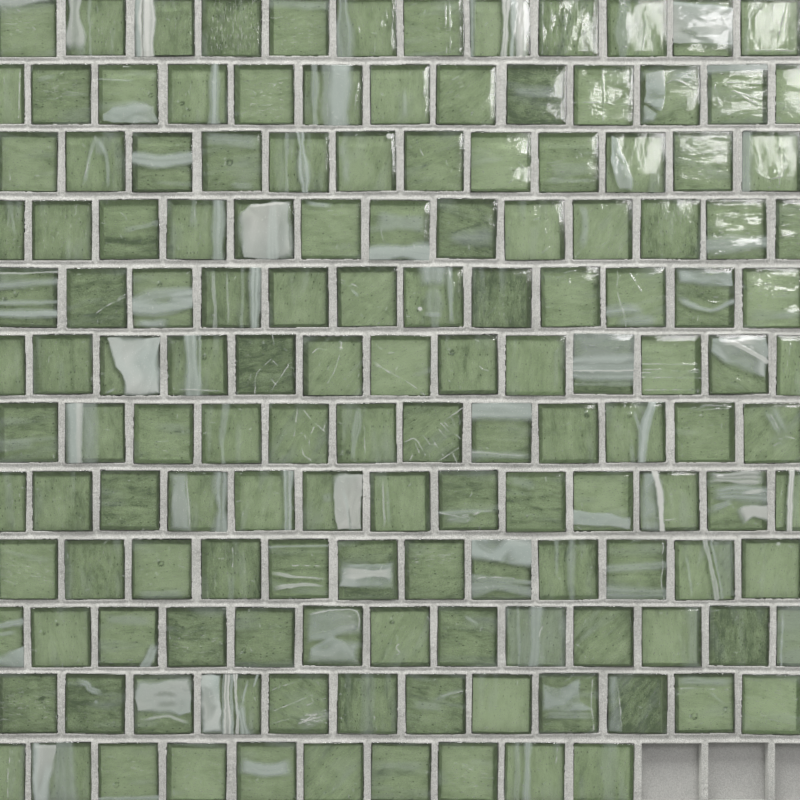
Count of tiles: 147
